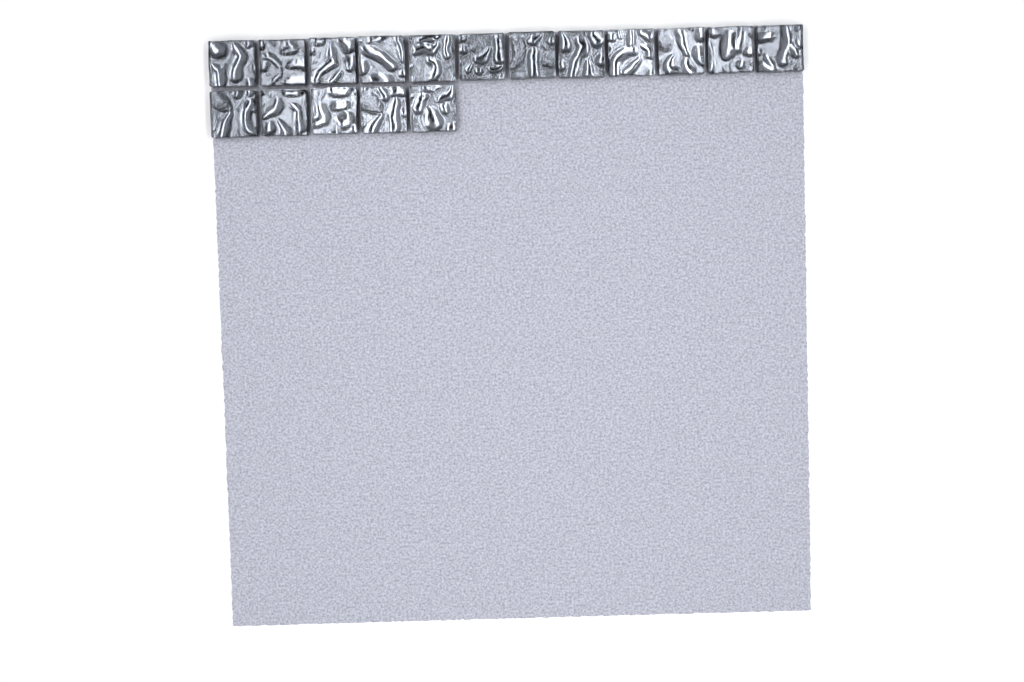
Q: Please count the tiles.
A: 17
